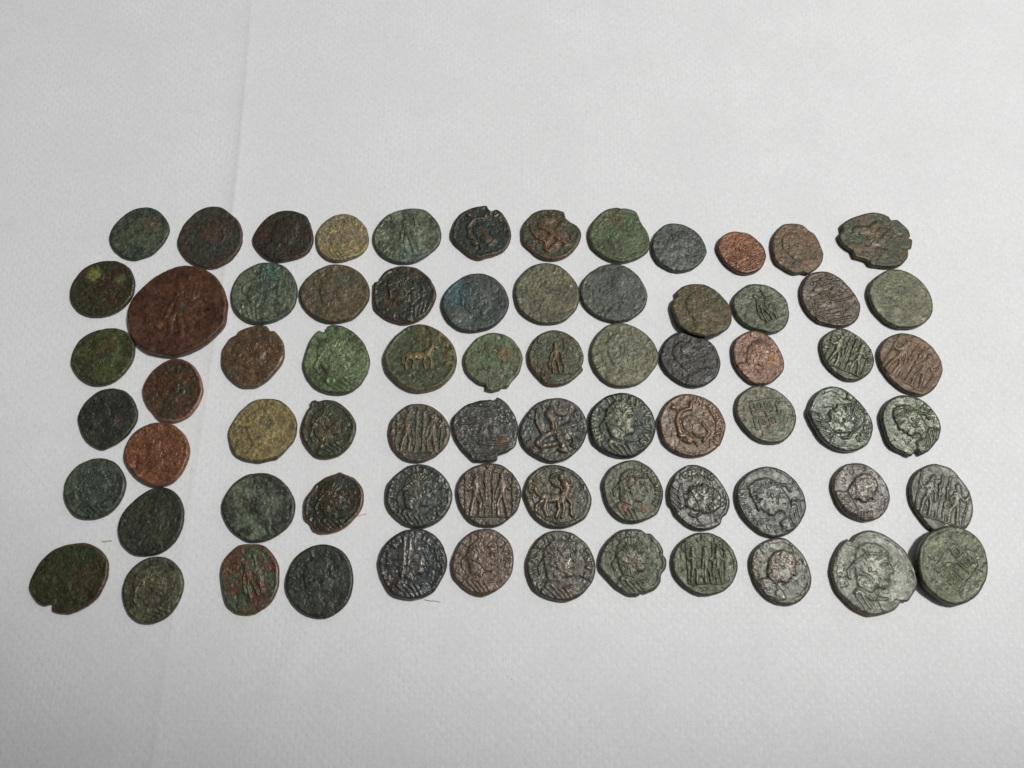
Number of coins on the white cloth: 72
